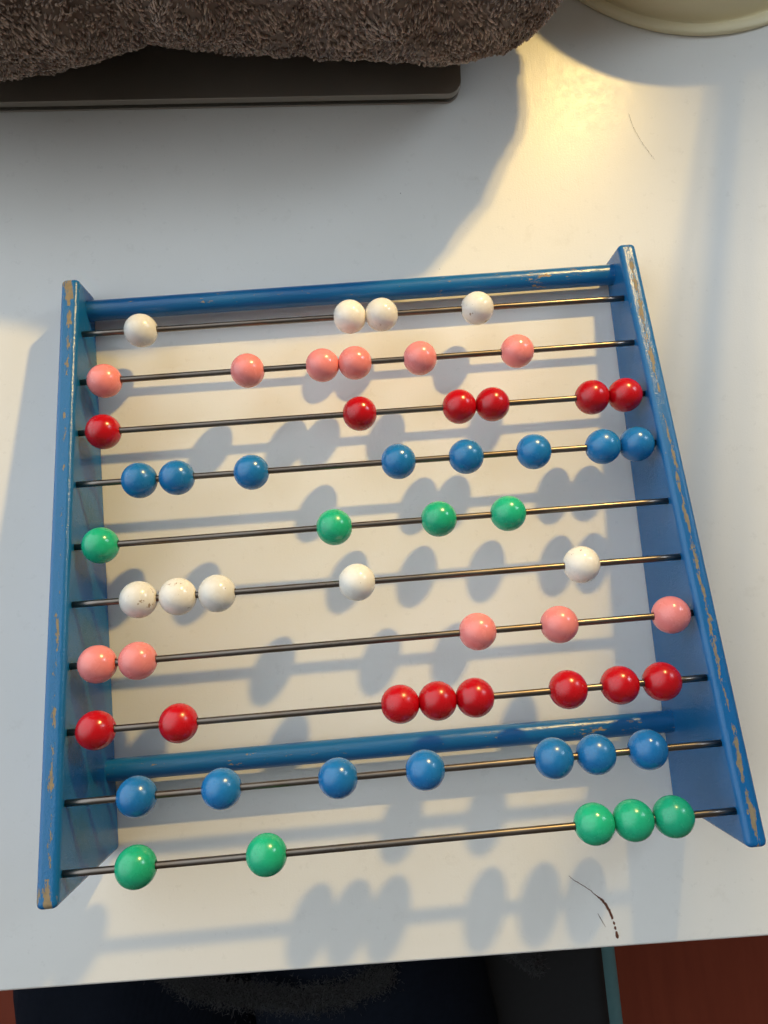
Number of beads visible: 58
